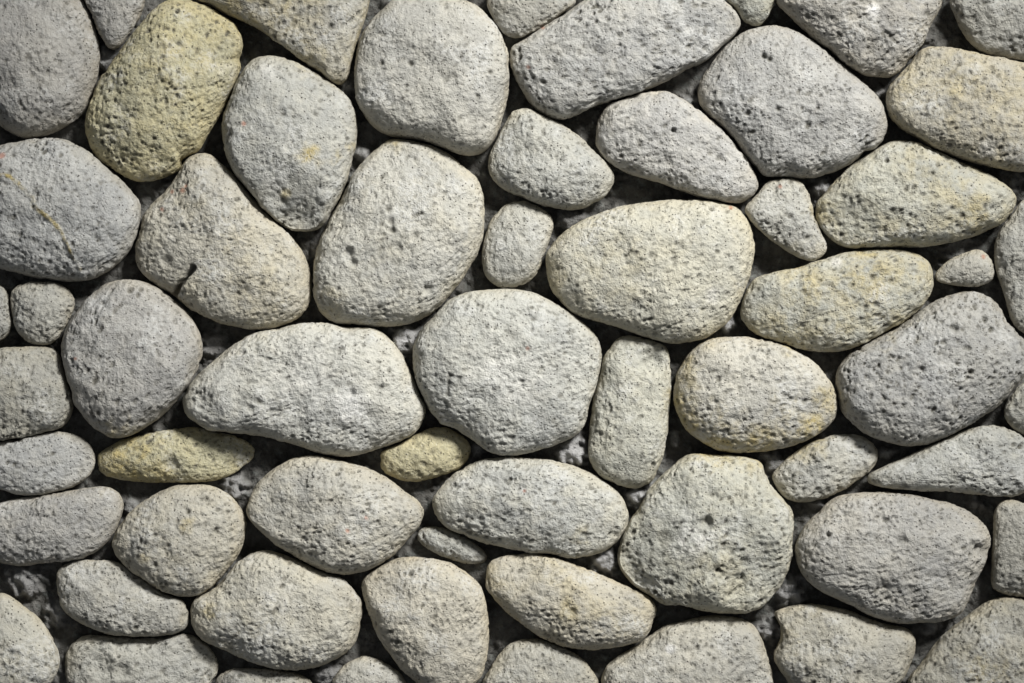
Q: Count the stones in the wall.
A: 60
